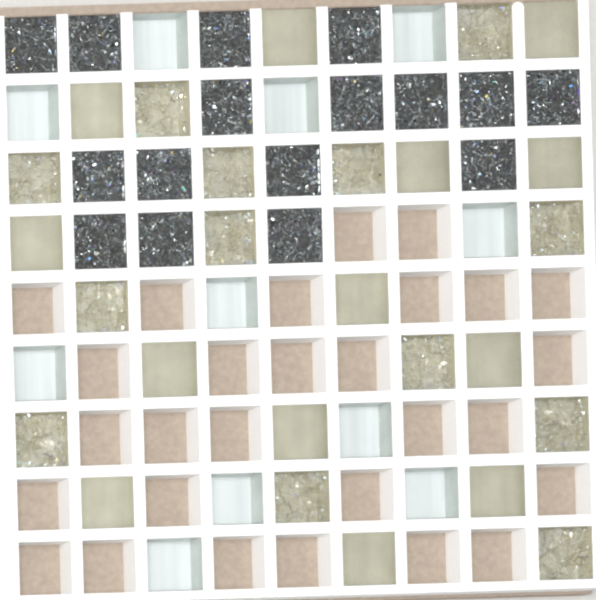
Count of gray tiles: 16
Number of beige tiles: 26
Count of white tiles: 11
